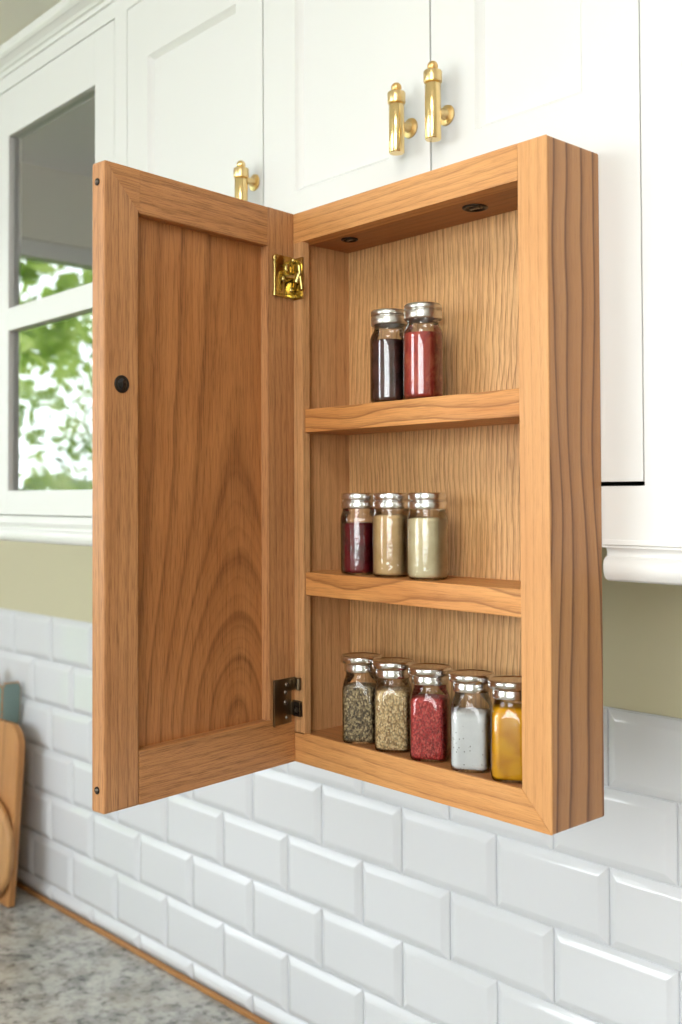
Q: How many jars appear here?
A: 10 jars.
